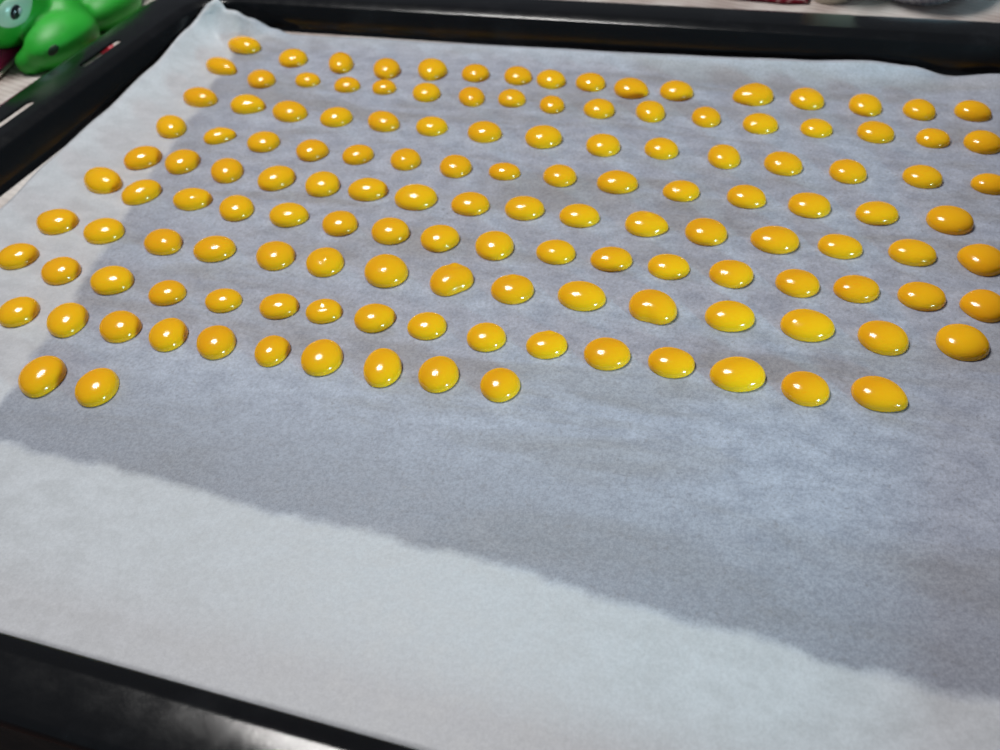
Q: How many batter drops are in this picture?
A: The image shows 139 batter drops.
